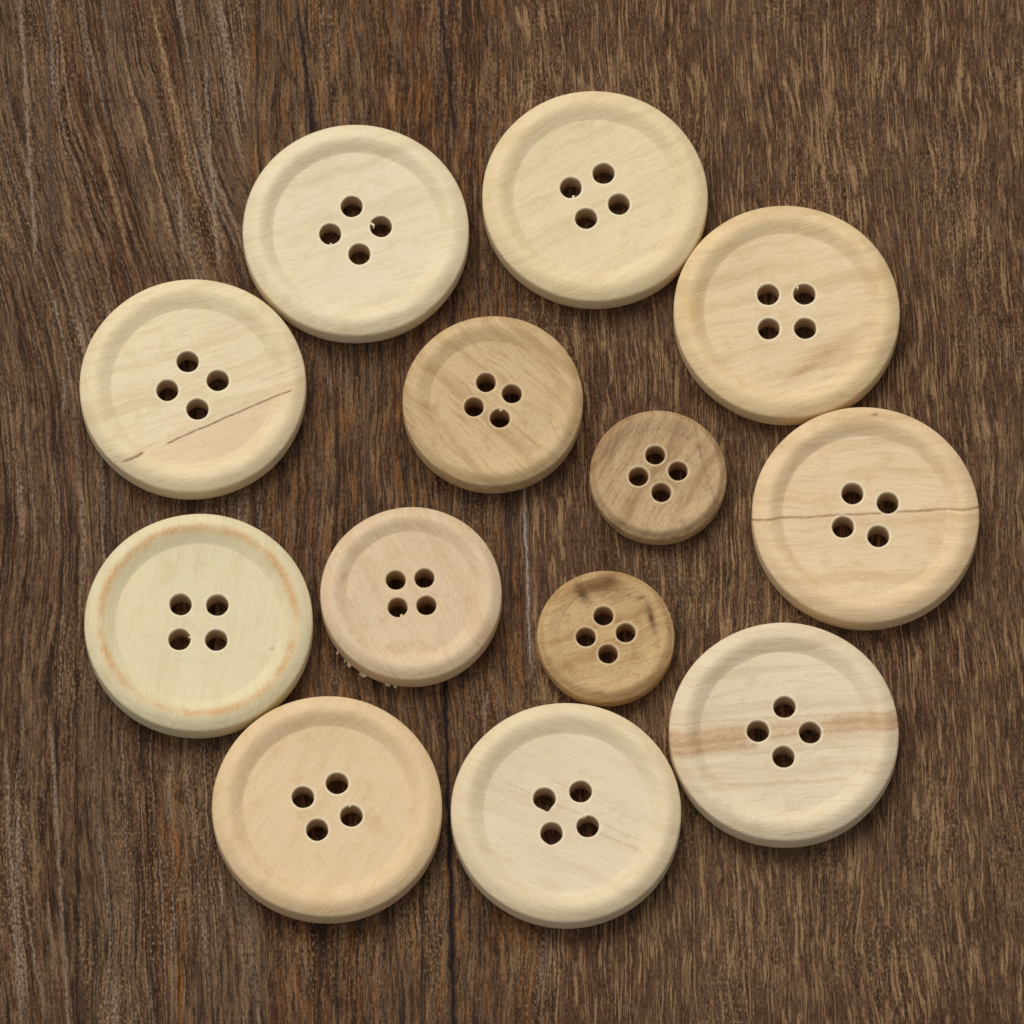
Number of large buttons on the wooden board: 9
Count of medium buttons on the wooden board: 2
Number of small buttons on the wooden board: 2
